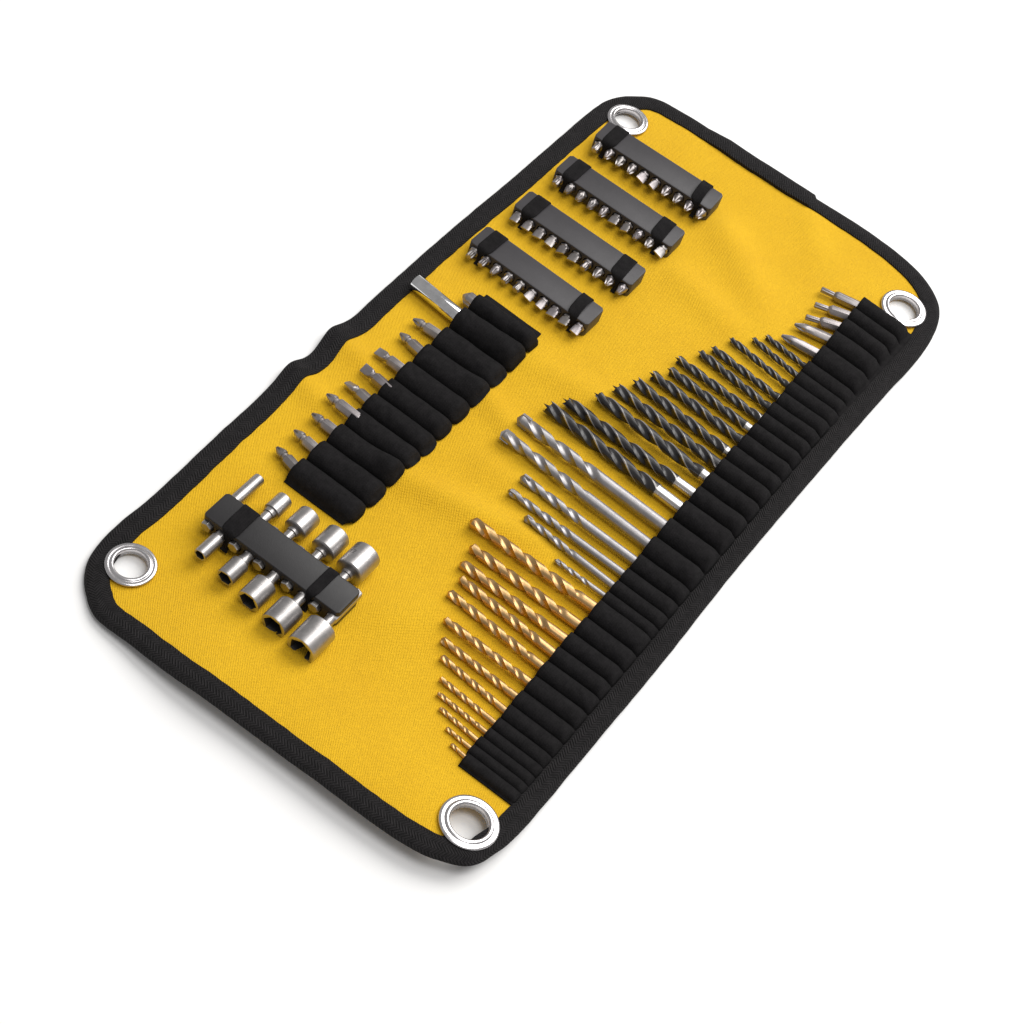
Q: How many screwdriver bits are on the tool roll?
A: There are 54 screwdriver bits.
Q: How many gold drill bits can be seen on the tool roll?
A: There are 13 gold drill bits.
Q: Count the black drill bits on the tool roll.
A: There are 13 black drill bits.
